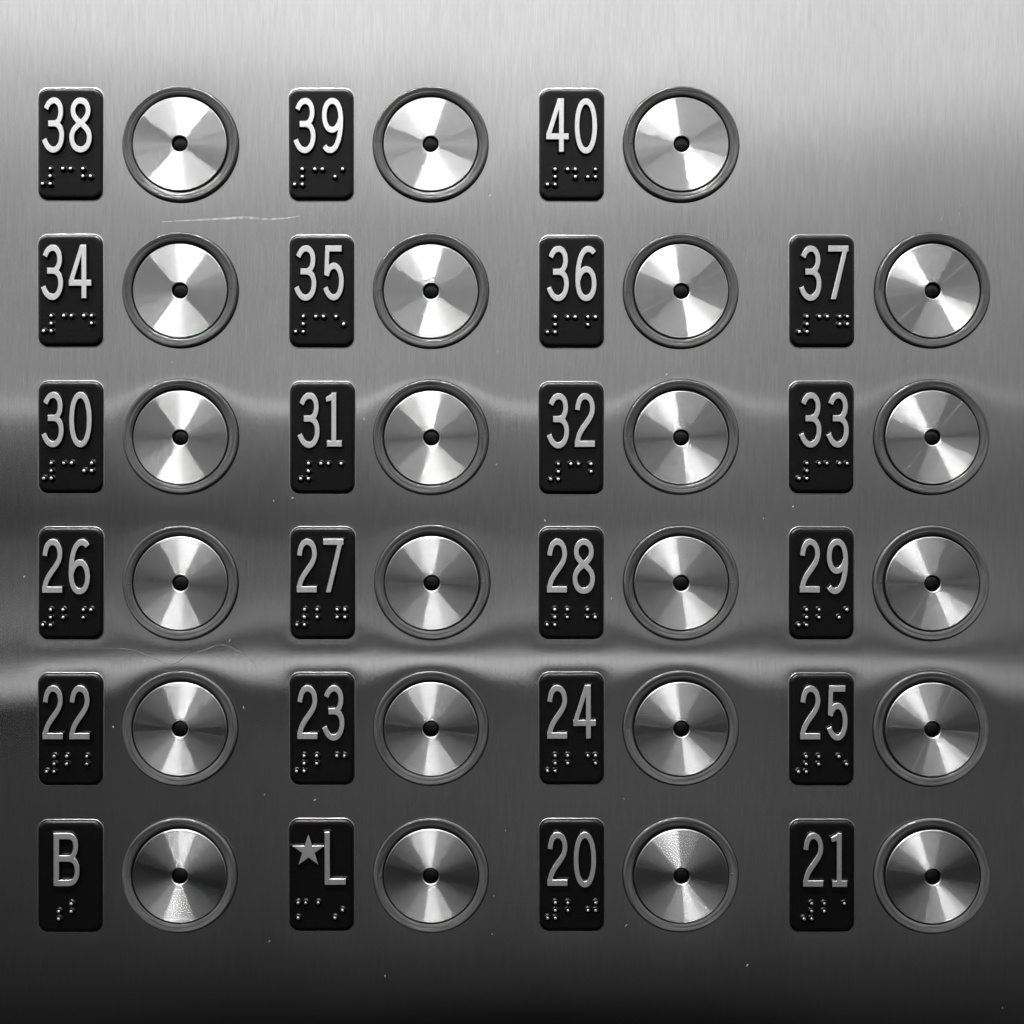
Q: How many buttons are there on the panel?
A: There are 23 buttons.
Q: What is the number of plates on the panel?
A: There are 23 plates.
